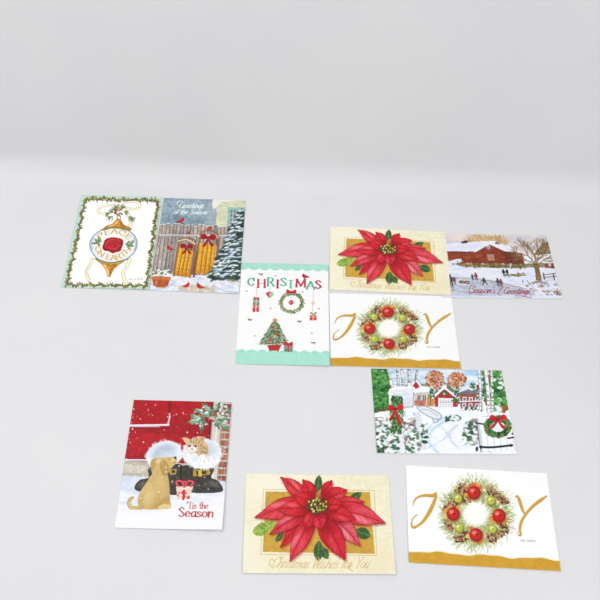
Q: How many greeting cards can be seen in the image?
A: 10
